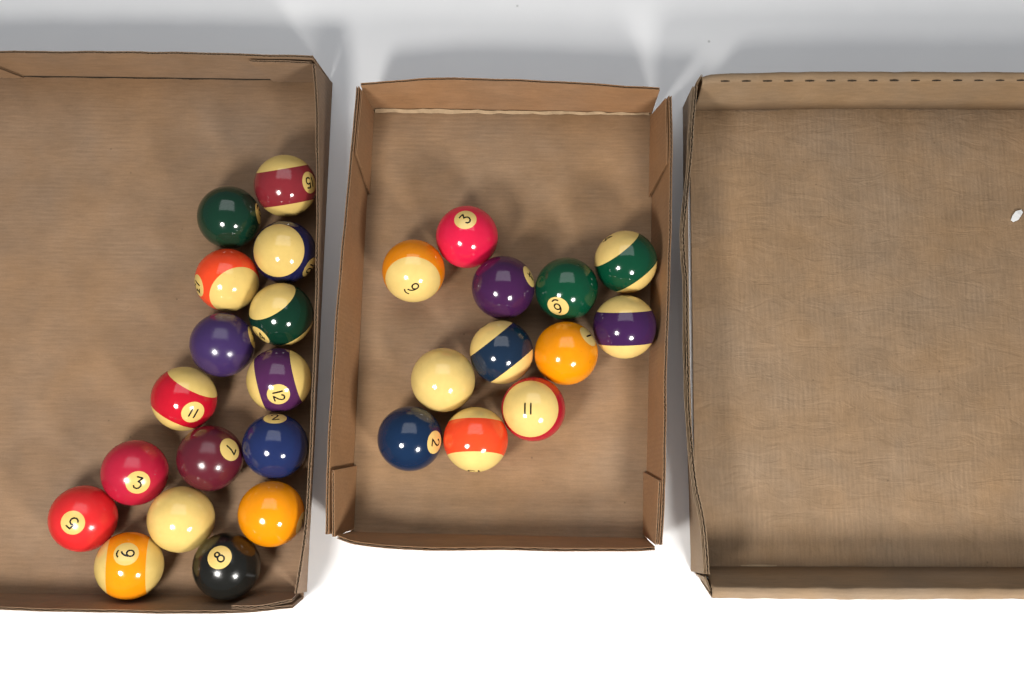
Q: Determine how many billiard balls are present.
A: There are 28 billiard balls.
